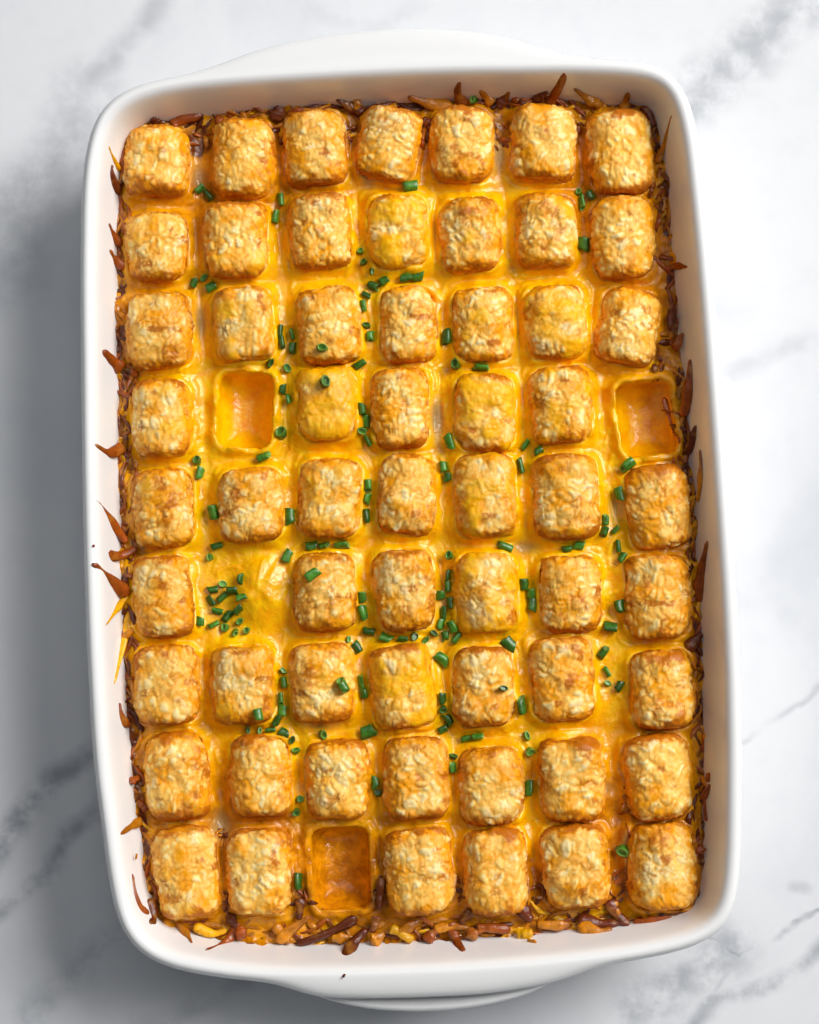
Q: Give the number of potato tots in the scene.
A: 59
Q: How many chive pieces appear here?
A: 157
